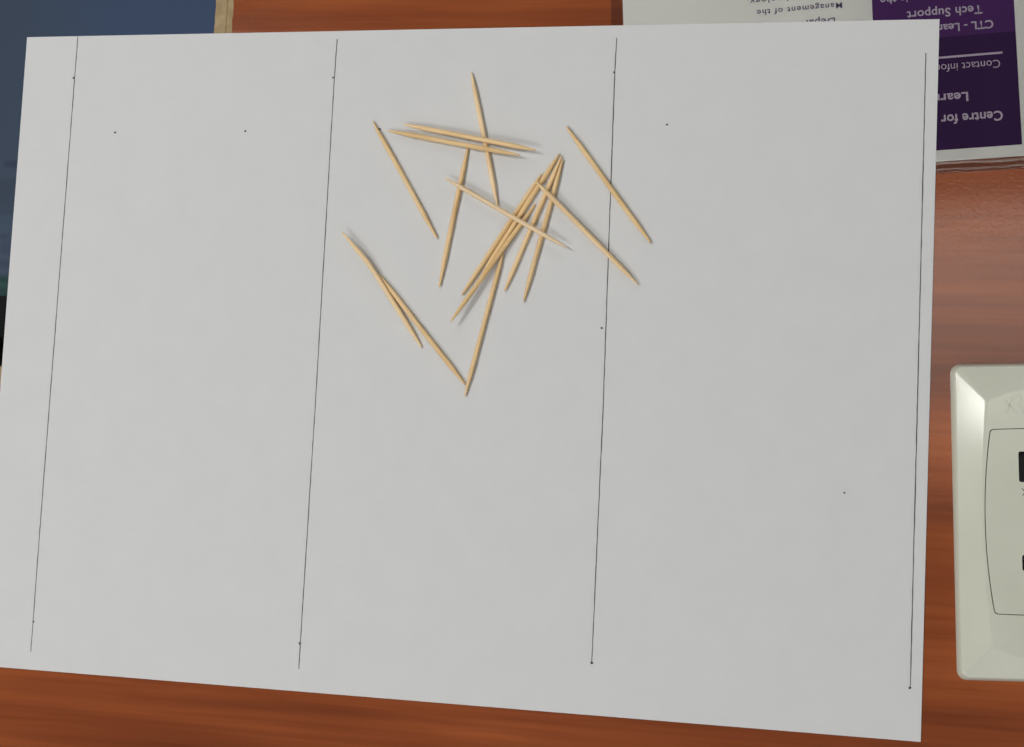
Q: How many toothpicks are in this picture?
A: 16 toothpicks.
